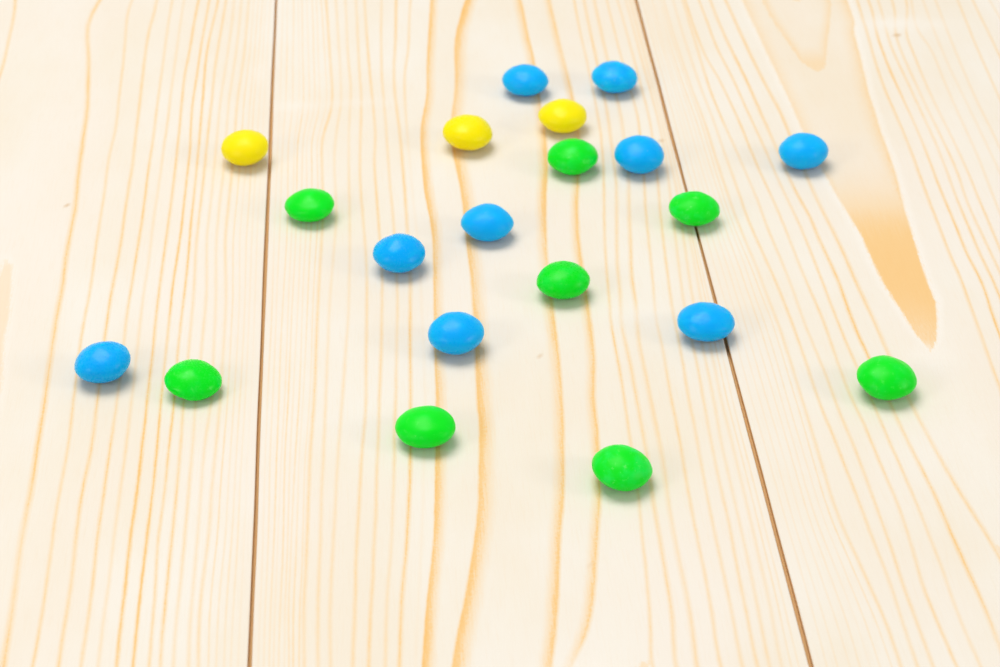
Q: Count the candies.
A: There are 20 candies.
